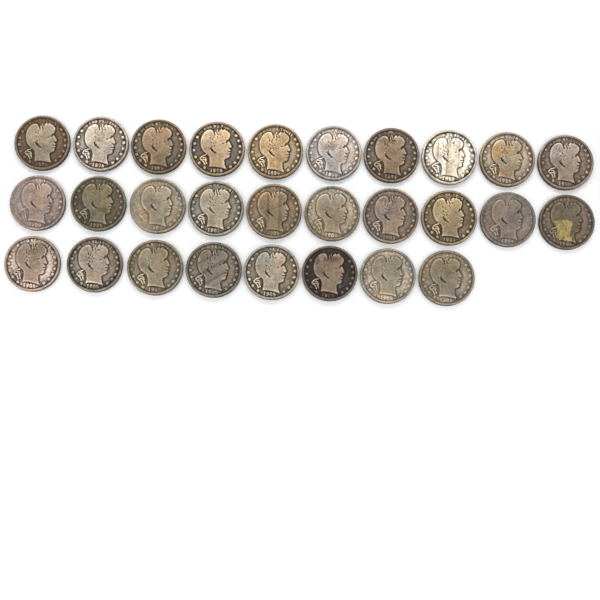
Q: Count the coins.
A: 28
